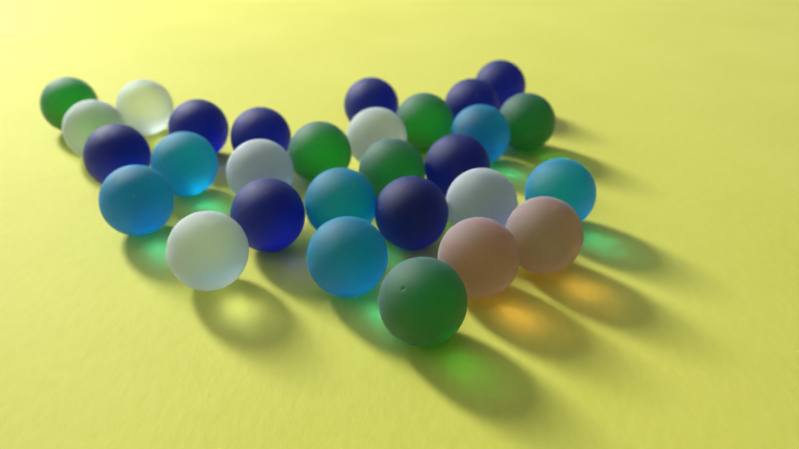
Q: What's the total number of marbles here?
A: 29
